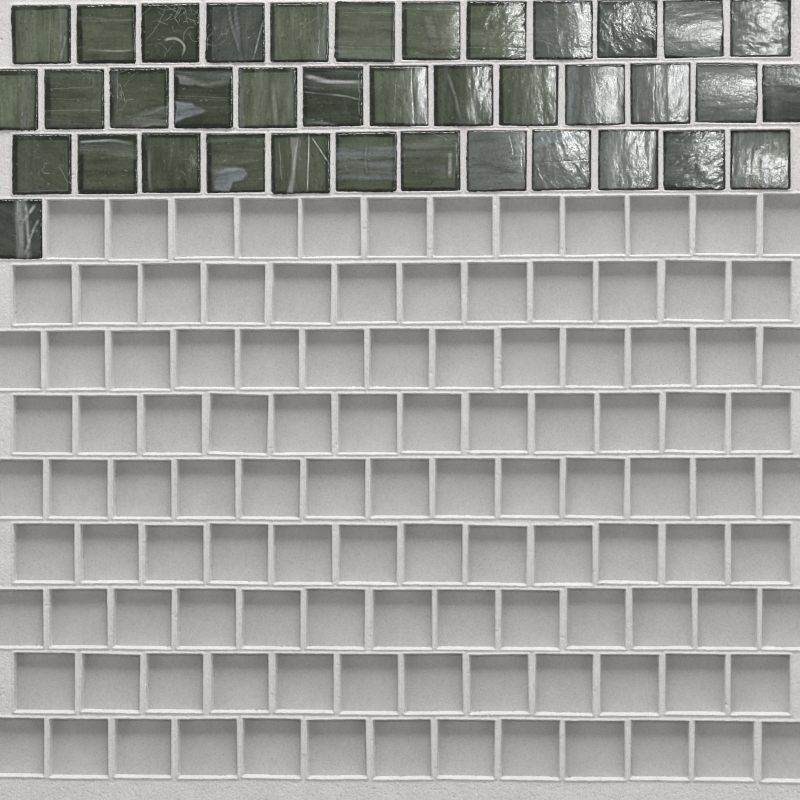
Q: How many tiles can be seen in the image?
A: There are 38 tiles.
